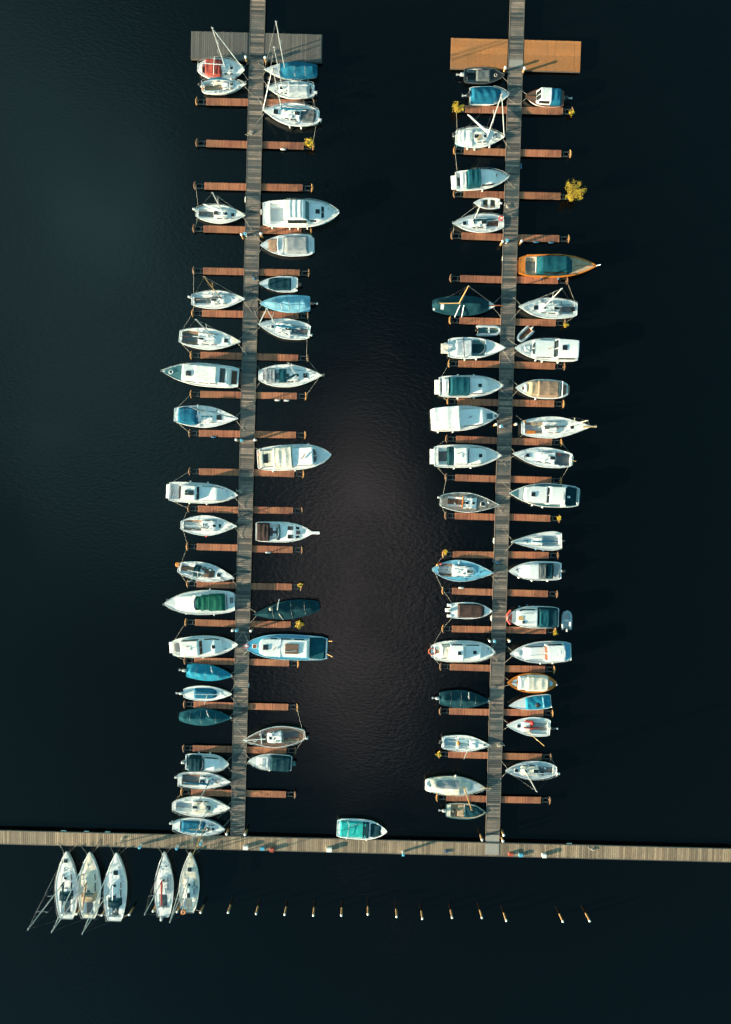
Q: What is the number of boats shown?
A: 78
